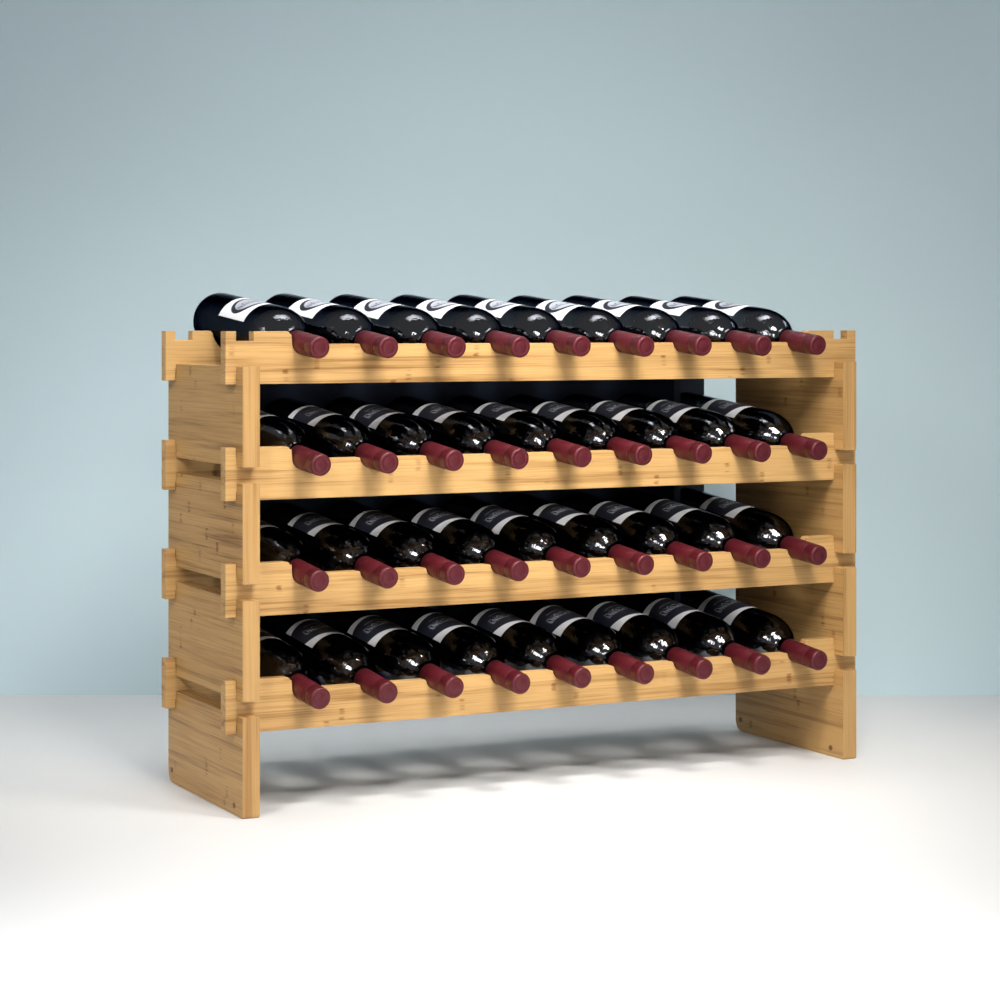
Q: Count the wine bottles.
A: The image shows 36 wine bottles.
